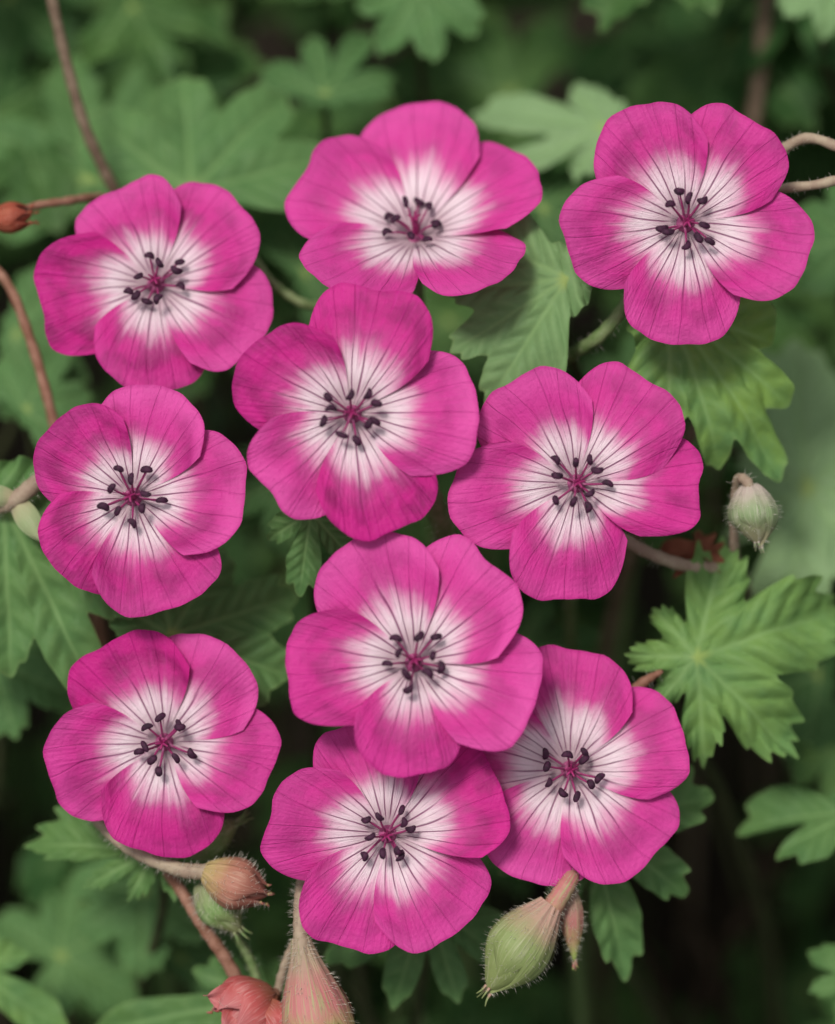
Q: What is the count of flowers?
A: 10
